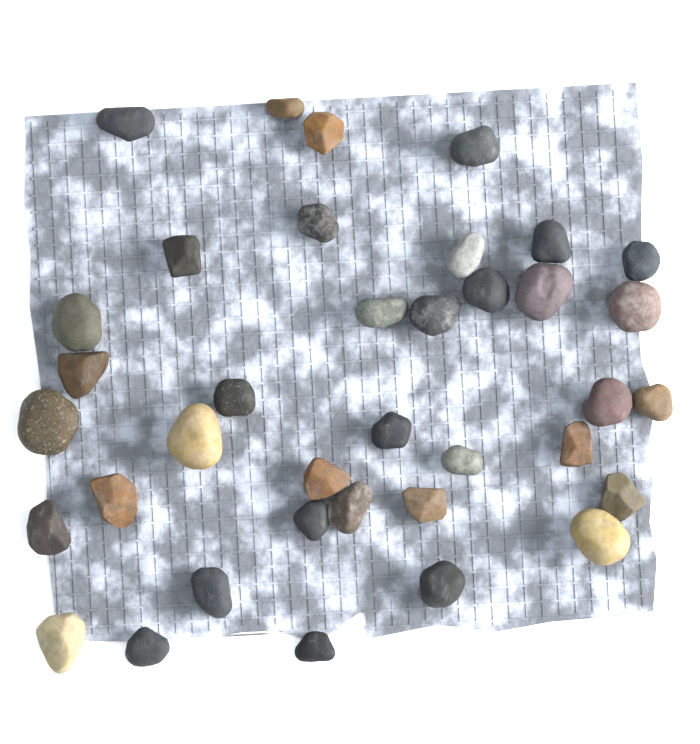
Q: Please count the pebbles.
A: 37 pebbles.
